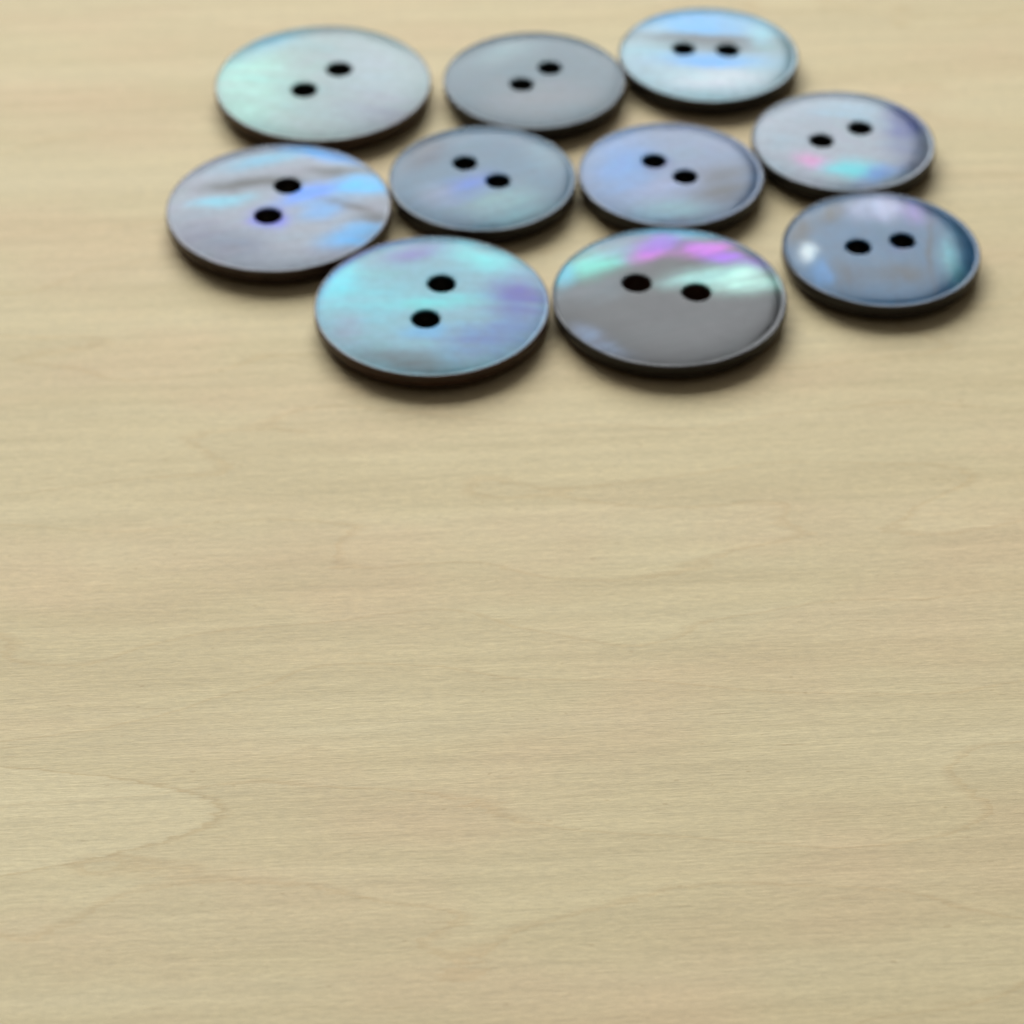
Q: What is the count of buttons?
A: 10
